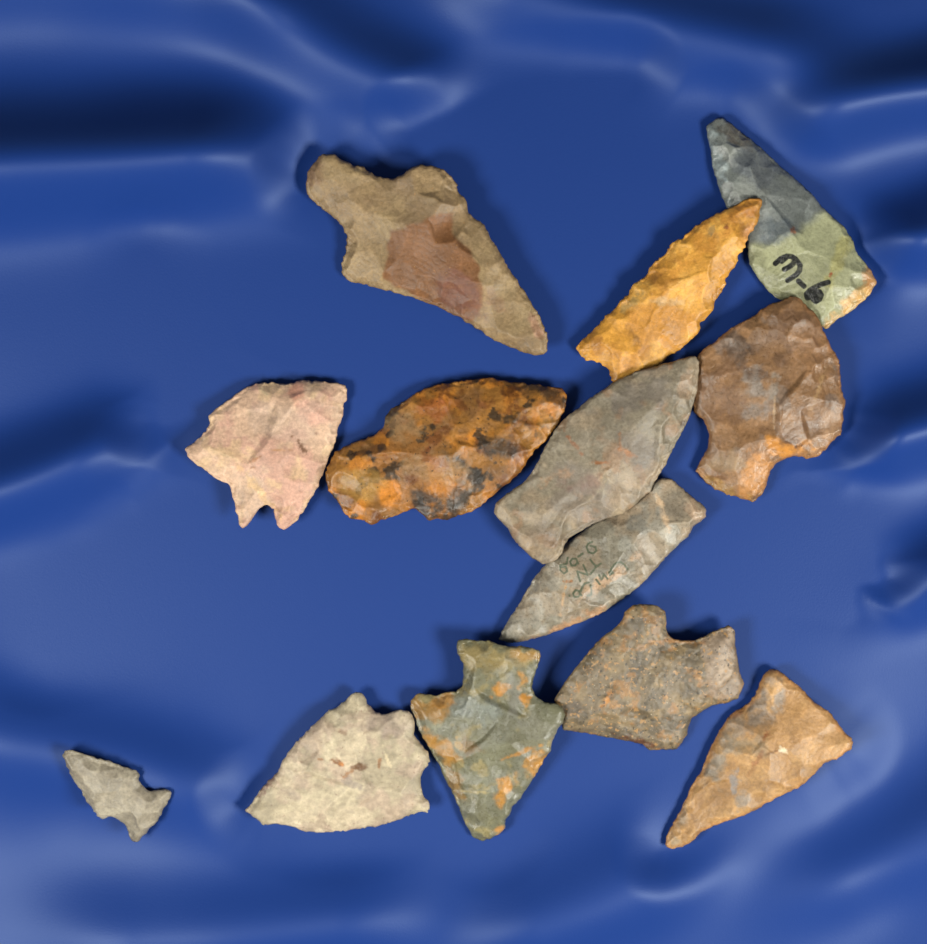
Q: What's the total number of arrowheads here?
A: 13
